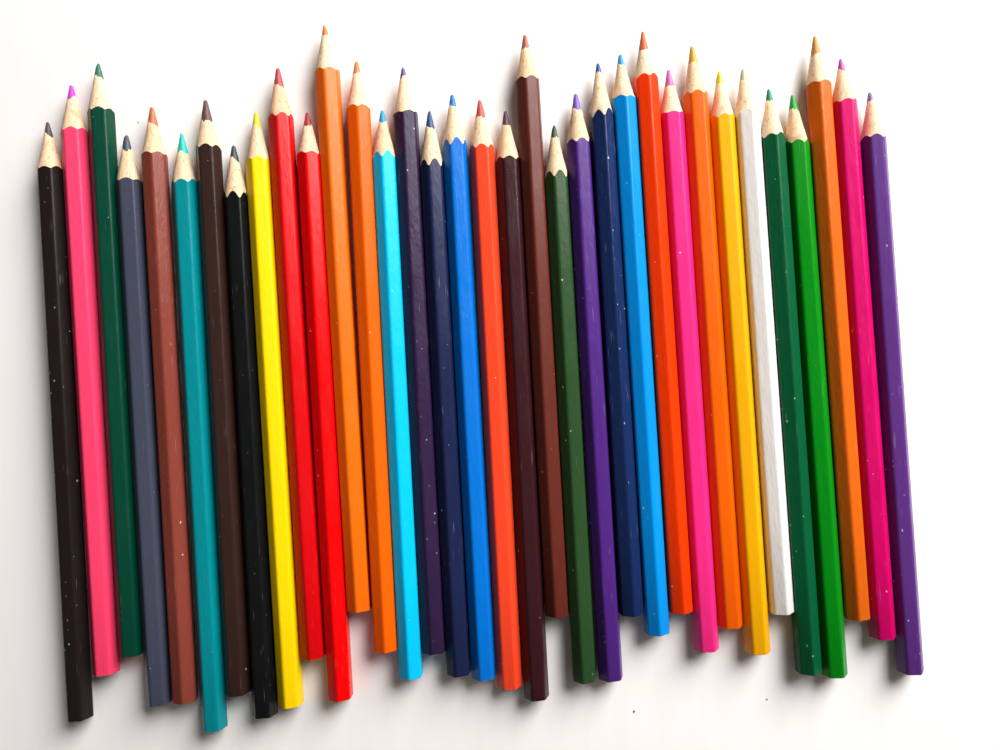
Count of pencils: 34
